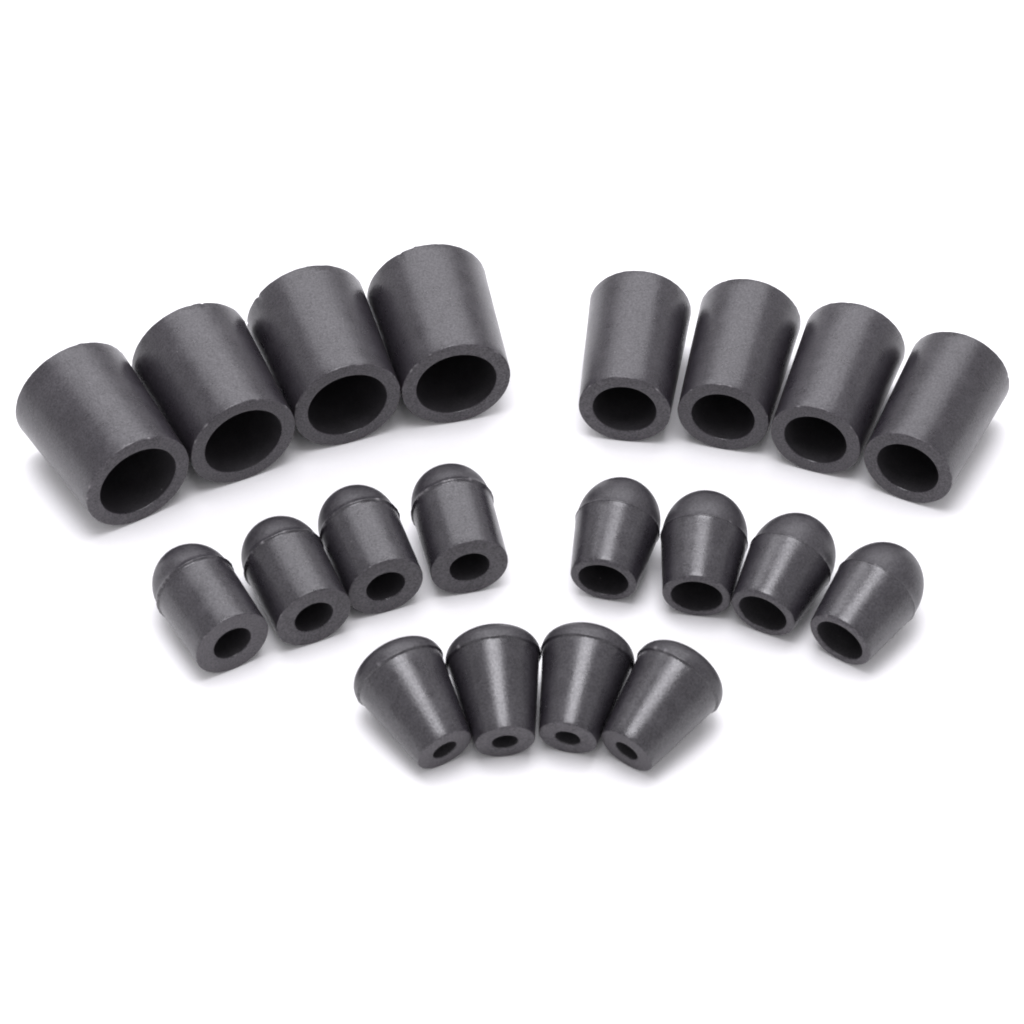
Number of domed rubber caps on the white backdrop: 12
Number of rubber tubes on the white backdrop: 8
